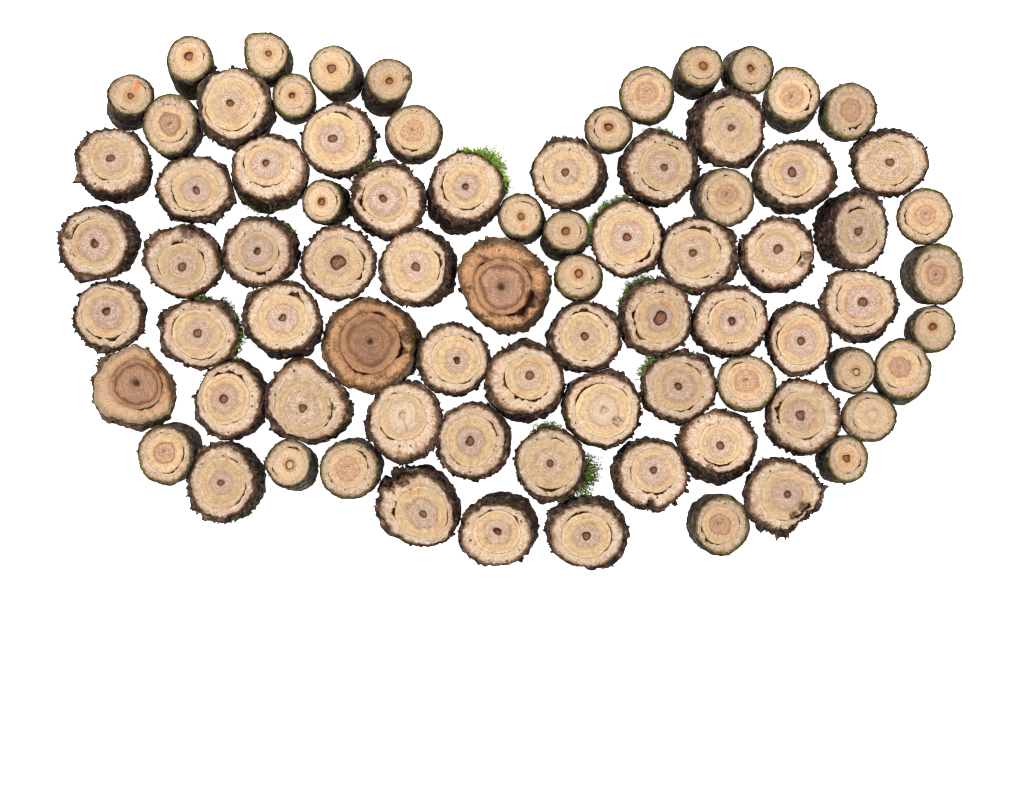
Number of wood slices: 80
